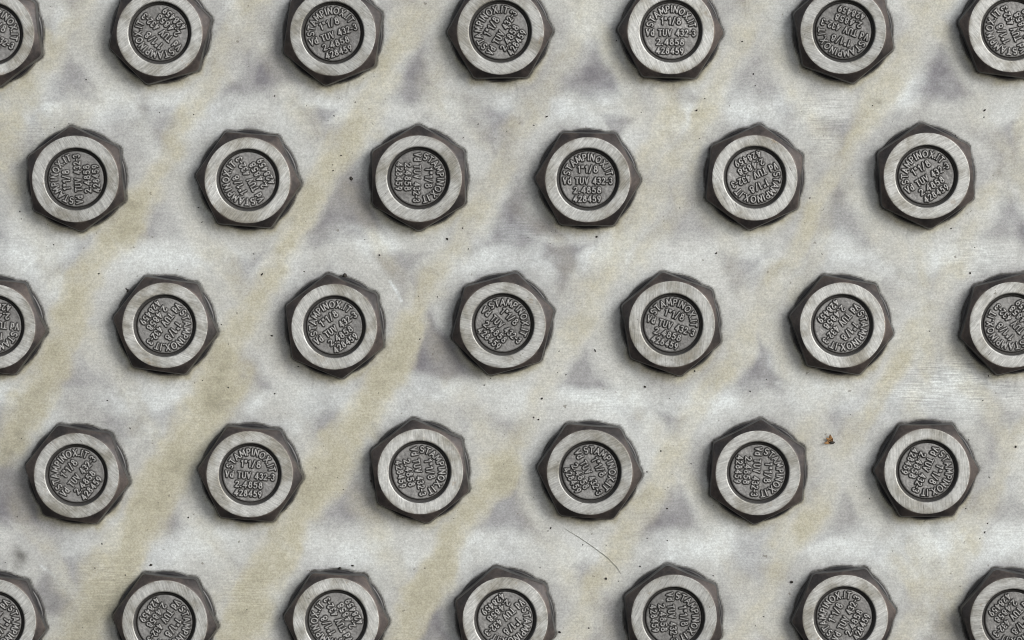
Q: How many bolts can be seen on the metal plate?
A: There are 33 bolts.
